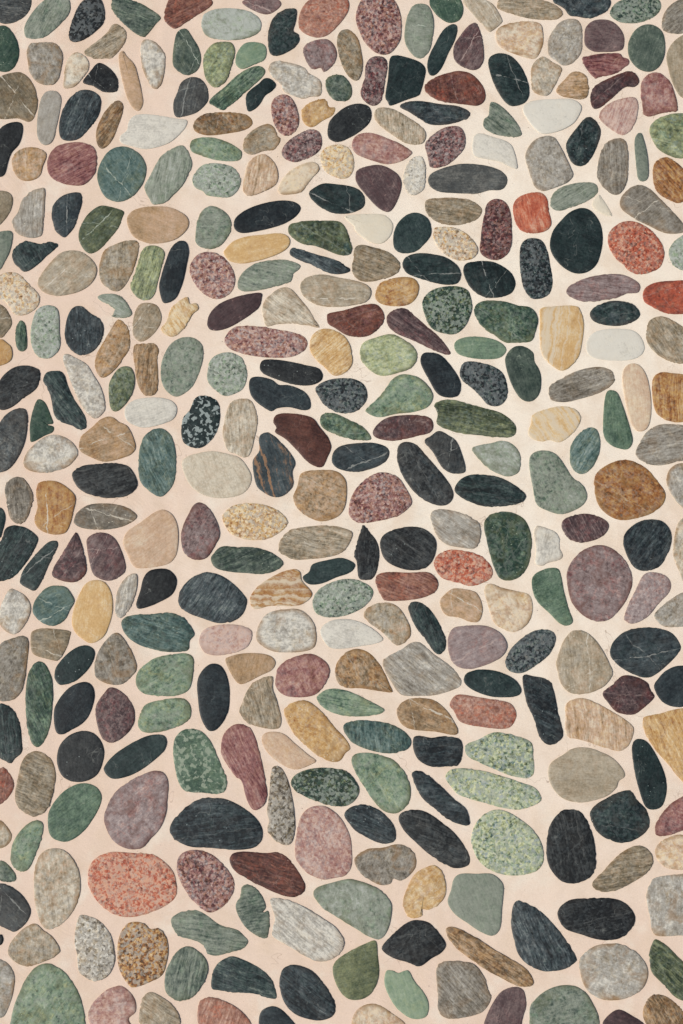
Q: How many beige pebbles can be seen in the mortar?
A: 126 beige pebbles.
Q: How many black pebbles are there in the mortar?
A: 81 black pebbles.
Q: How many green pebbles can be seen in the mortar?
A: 78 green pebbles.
